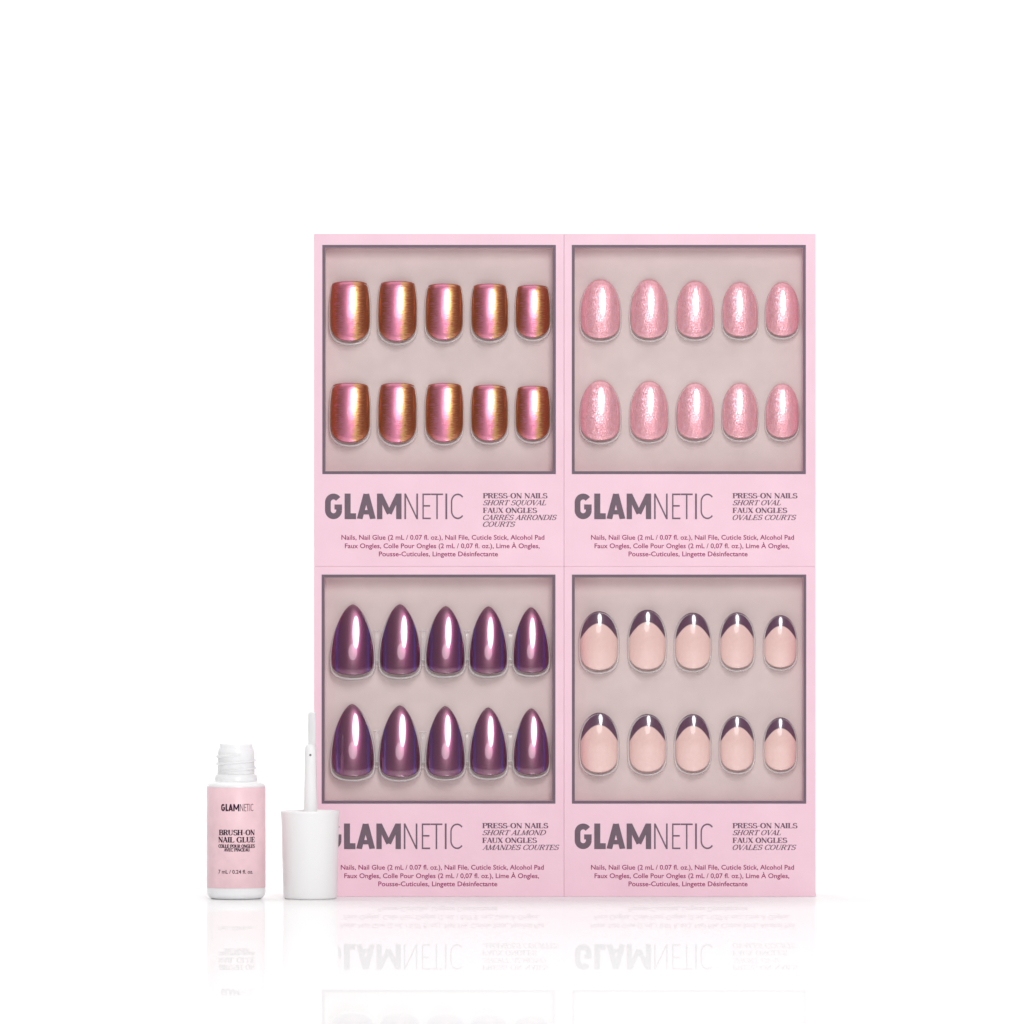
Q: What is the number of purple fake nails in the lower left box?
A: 10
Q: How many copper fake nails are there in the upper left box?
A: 10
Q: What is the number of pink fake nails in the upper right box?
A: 10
